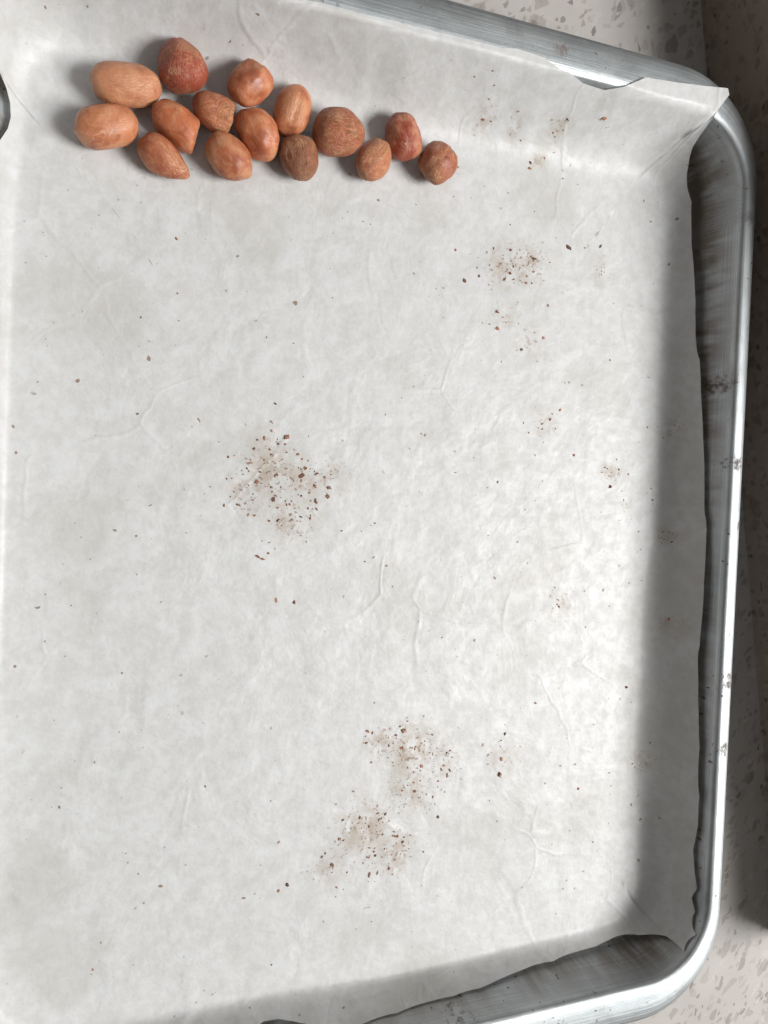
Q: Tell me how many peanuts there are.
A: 15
